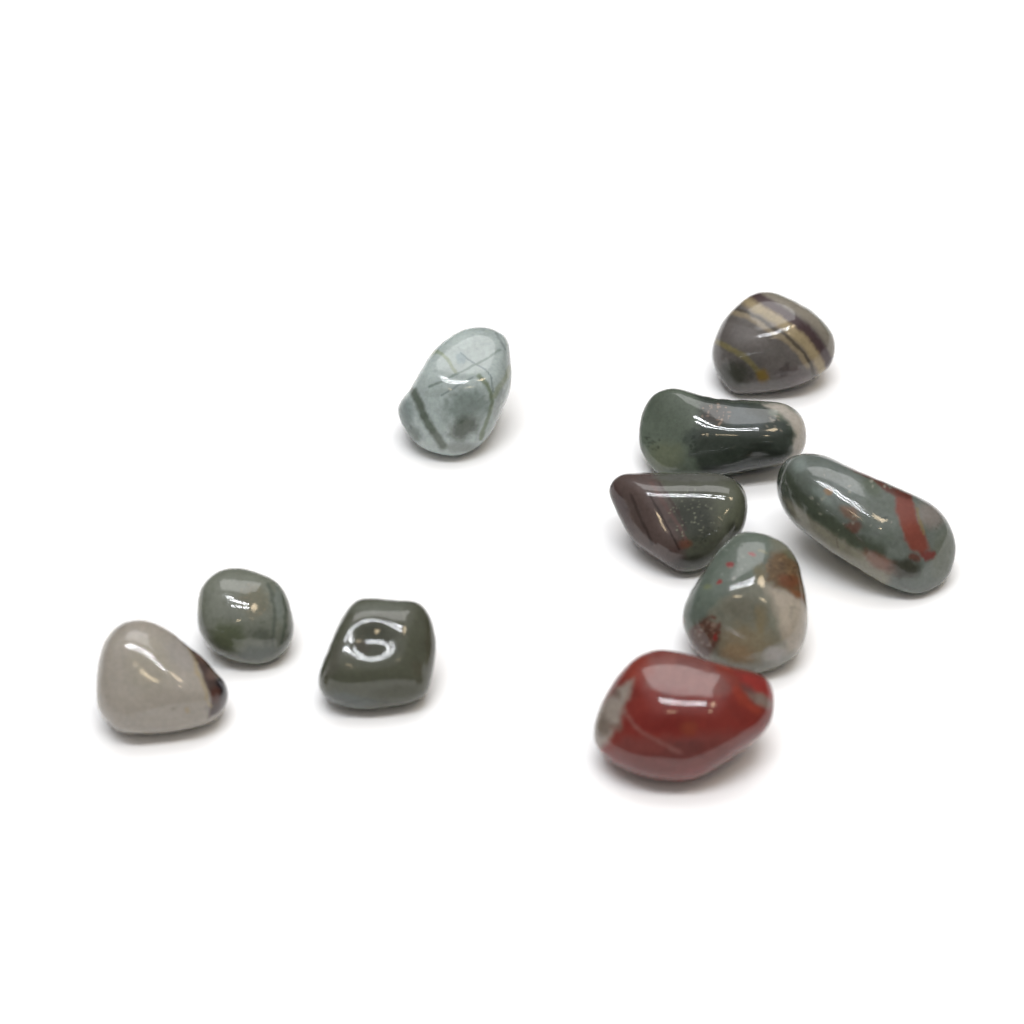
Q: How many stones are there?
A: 10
